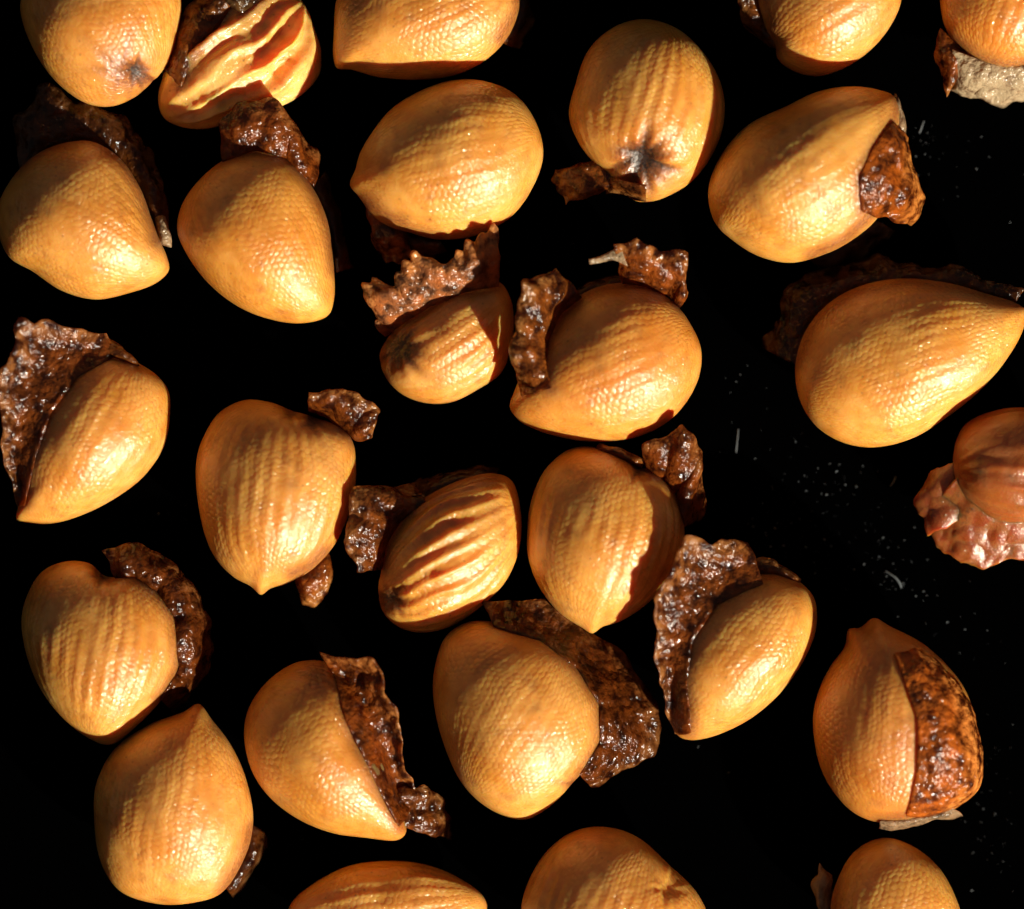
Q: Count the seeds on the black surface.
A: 27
